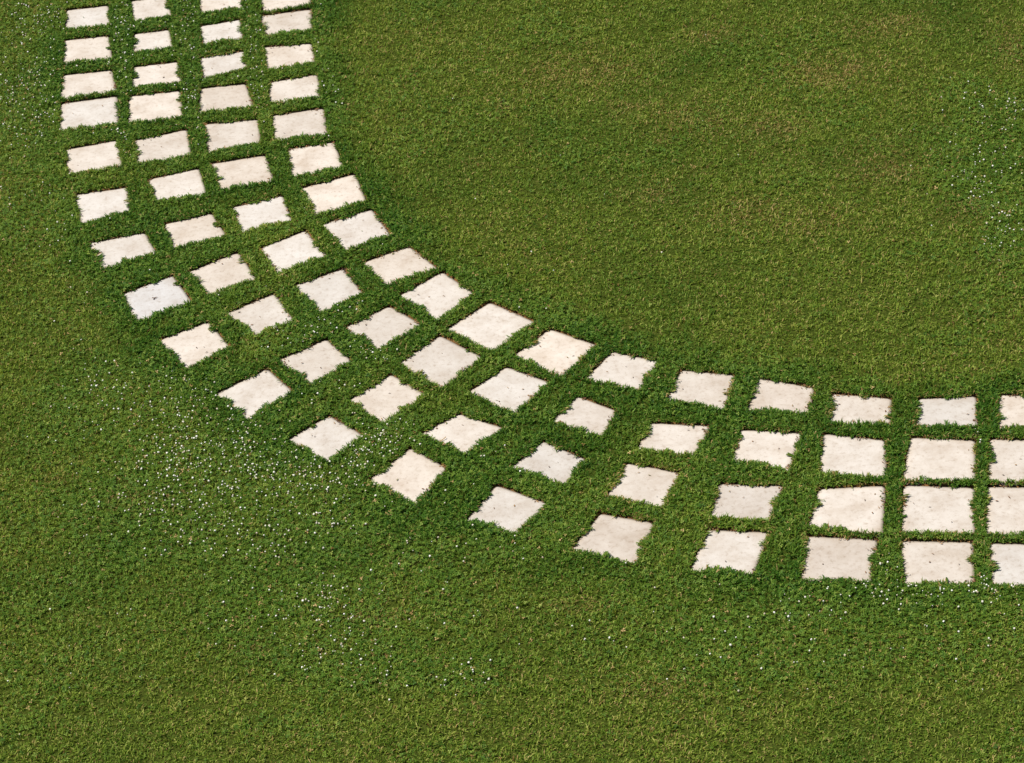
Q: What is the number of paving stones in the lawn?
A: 72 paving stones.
